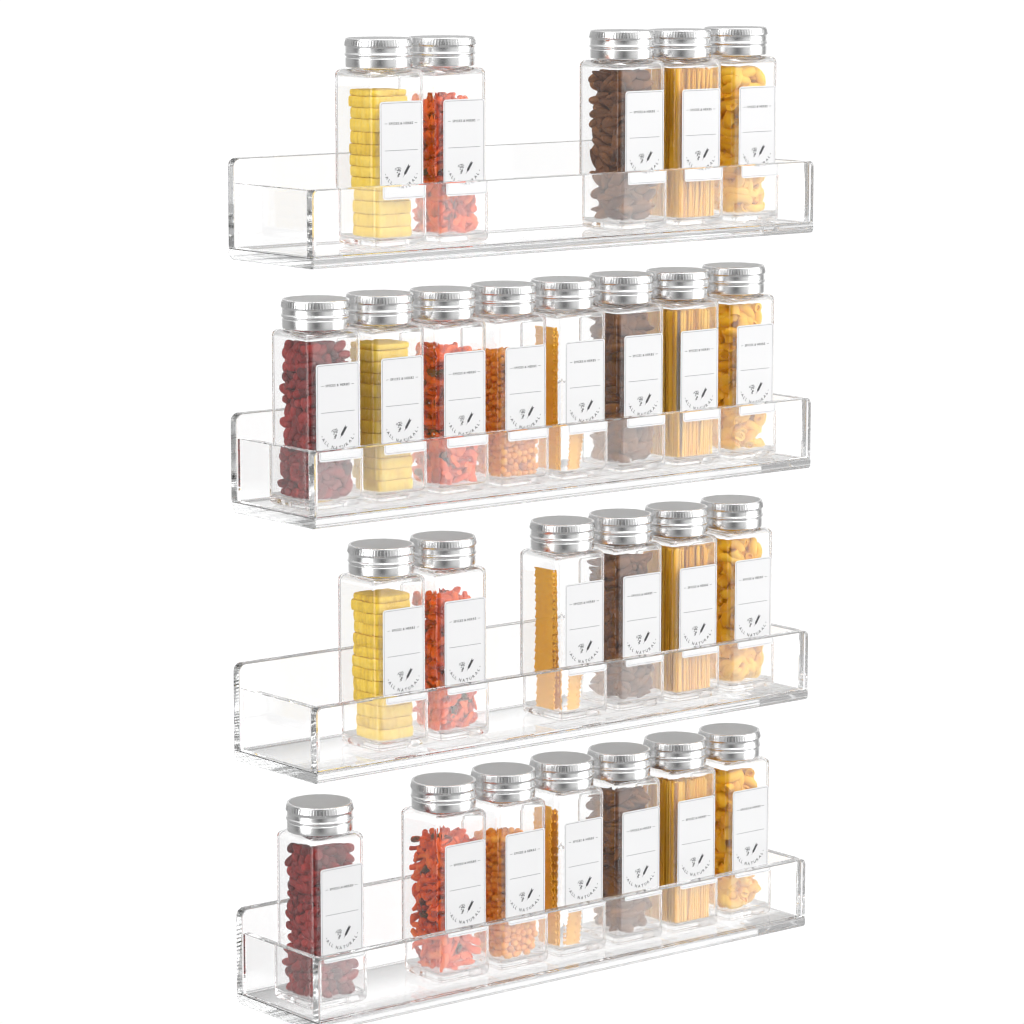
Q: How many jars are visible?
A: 26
